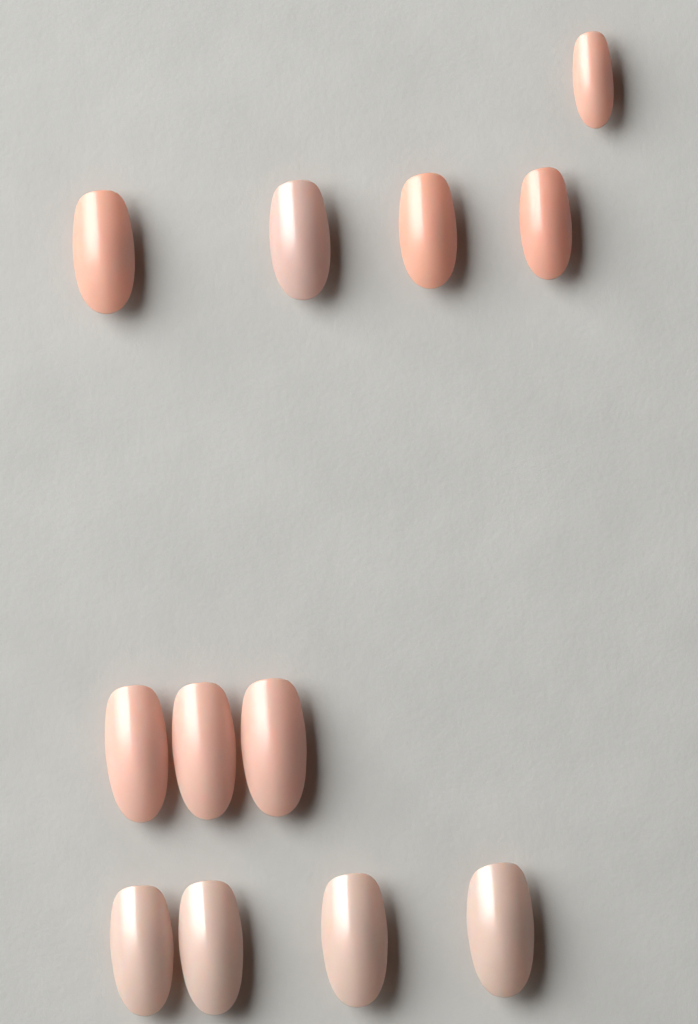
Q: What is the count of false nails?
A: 12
